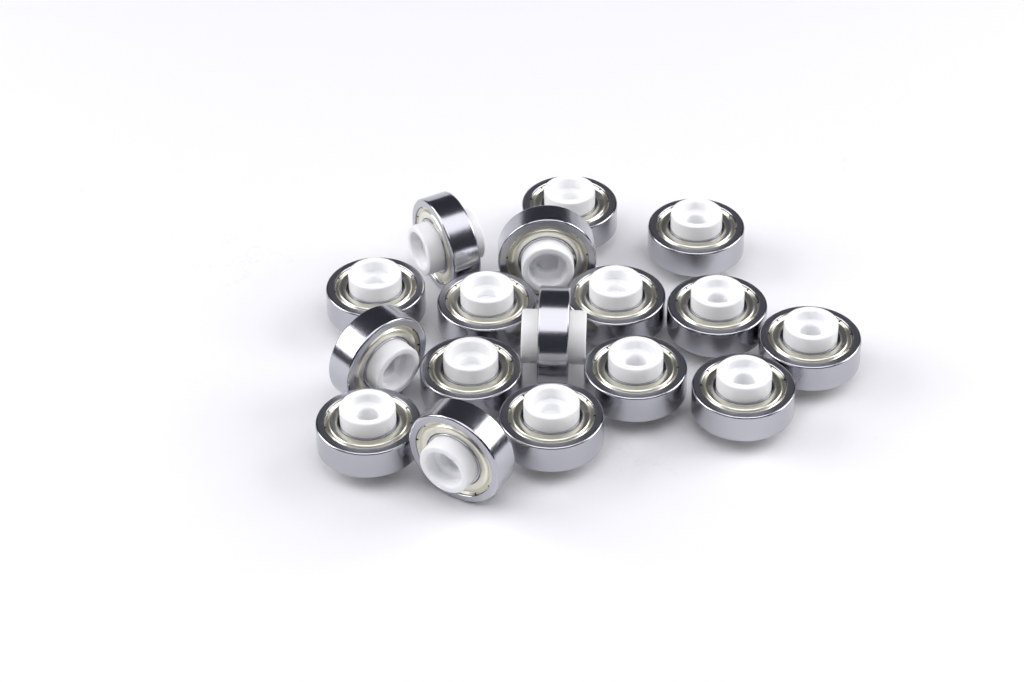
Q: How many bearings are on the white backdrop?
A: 17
